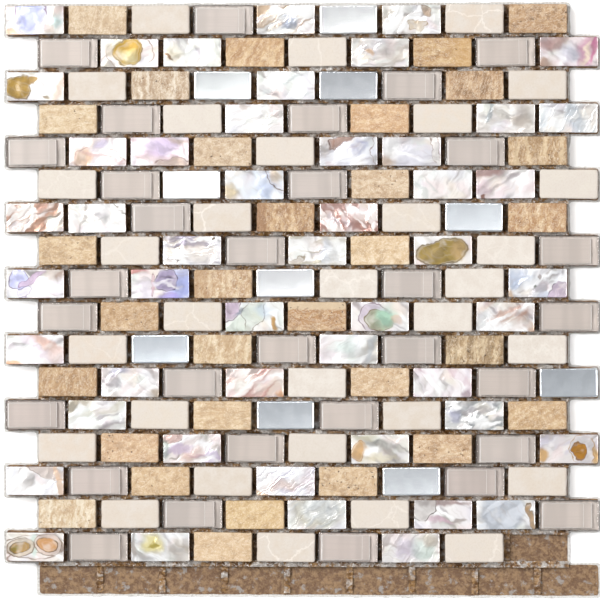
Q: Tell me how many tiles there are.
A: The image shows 152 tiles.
